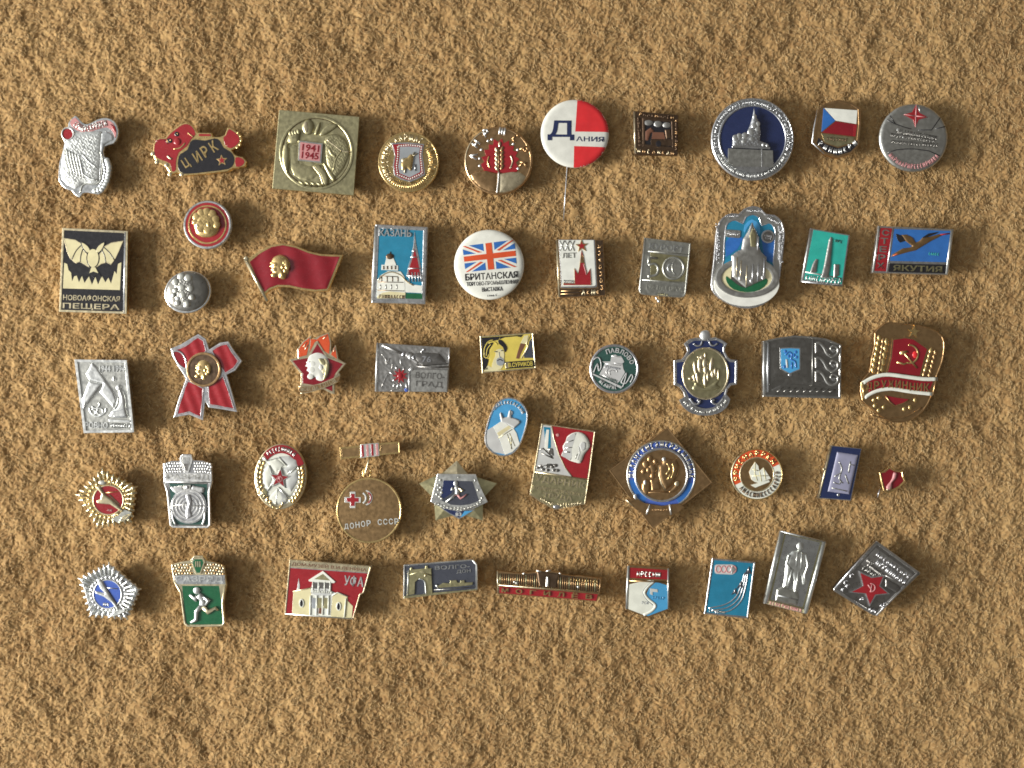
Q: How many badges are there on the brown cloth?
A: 50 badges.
